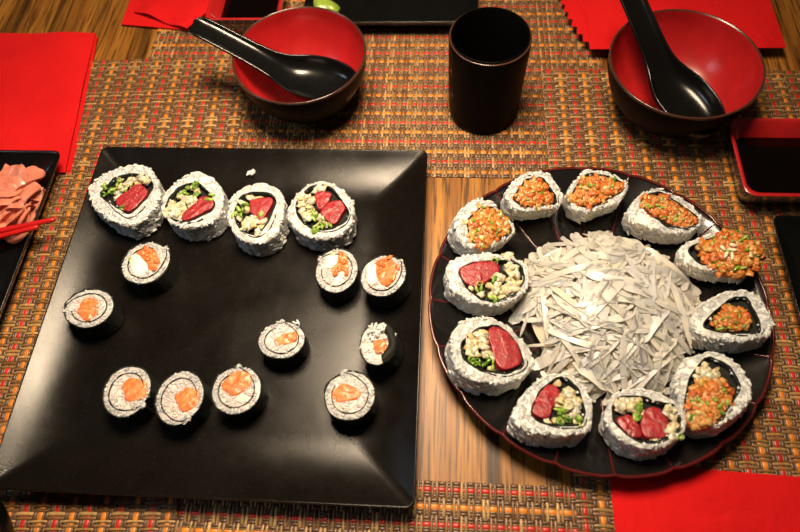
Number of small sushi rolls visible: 10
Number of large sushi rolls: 15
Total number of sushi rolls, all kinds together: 25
